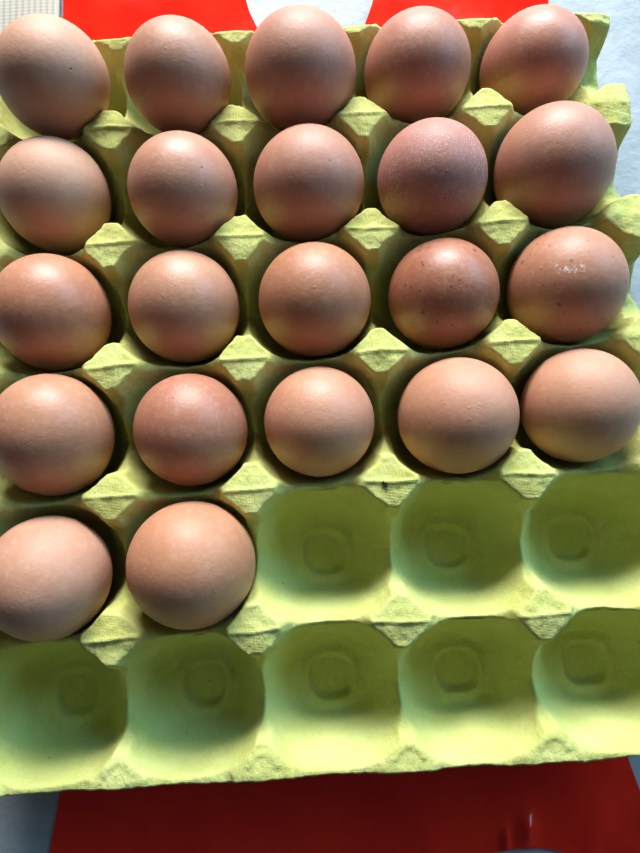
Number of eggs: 22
